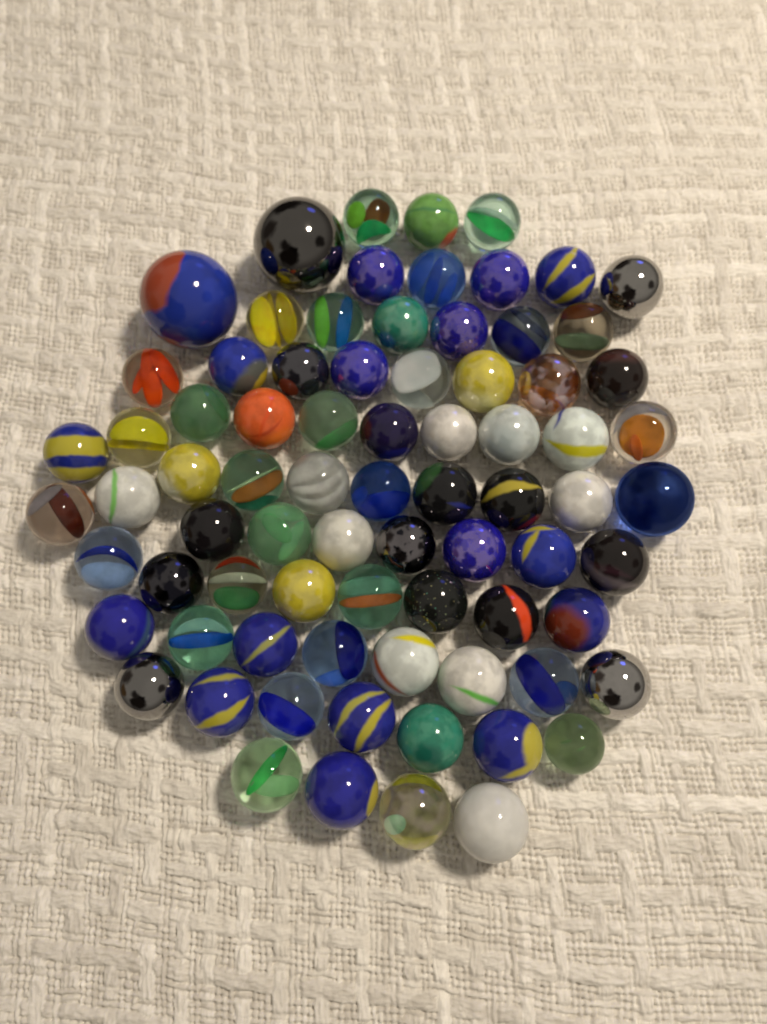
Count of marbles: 78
